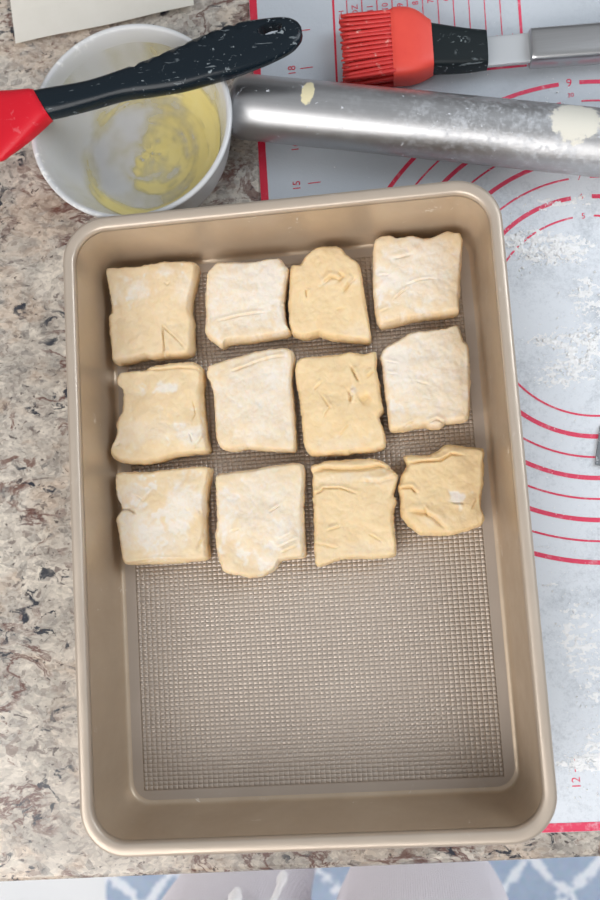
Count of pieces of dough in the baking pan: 12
